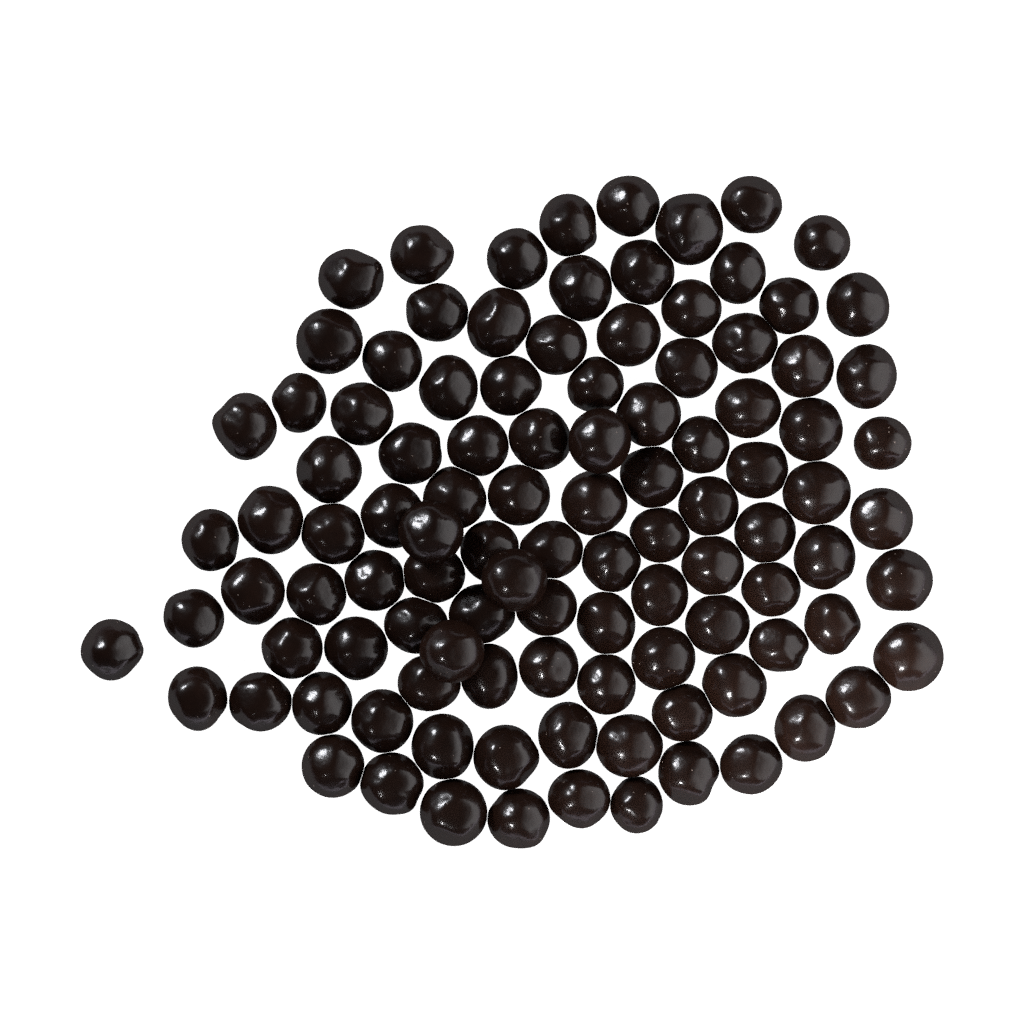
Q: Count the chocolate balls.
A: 106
